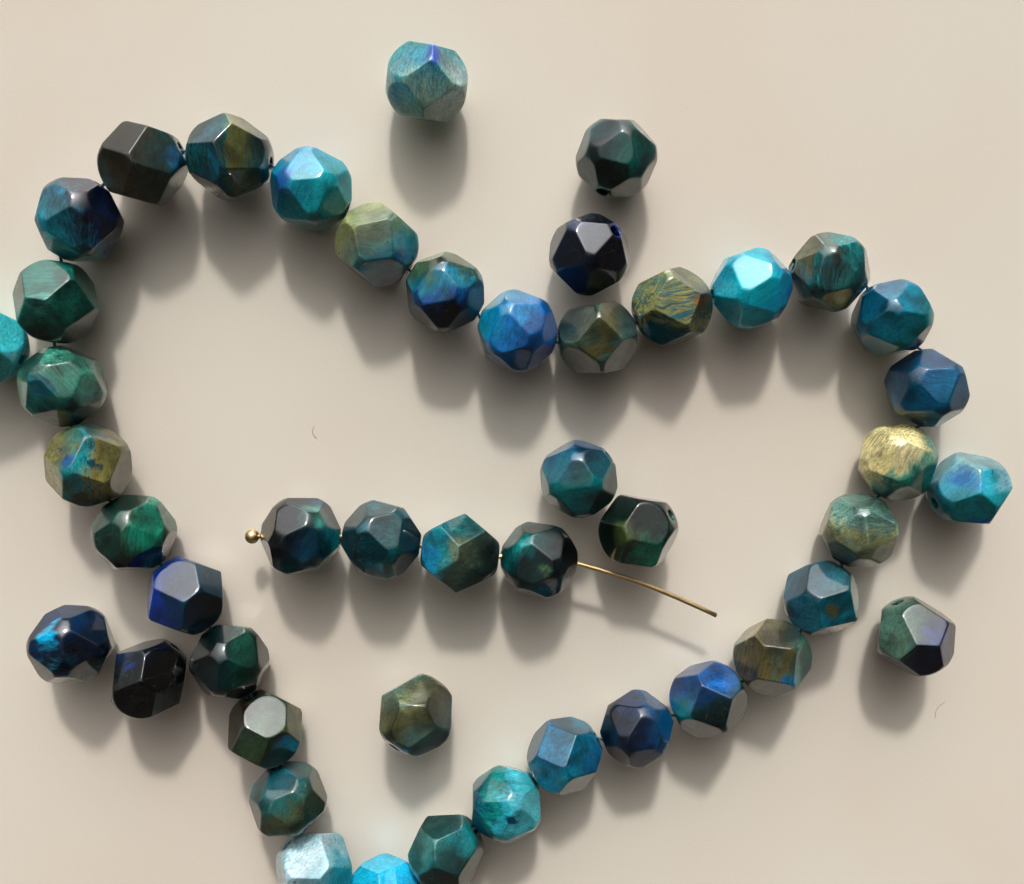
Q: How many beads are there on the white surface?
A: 47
